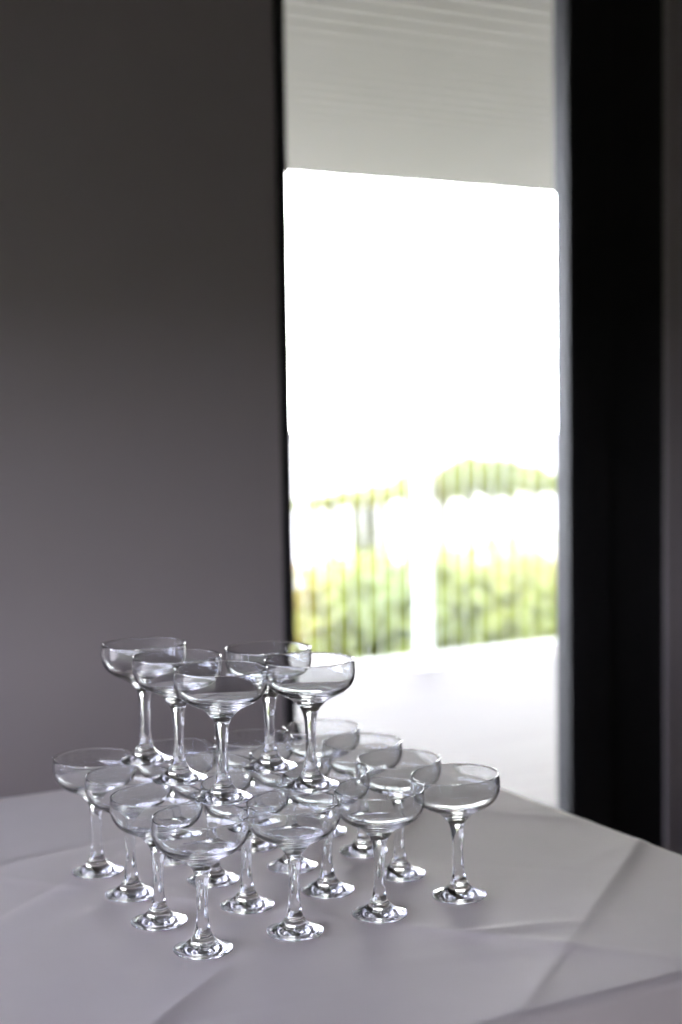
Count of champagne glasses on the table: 21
